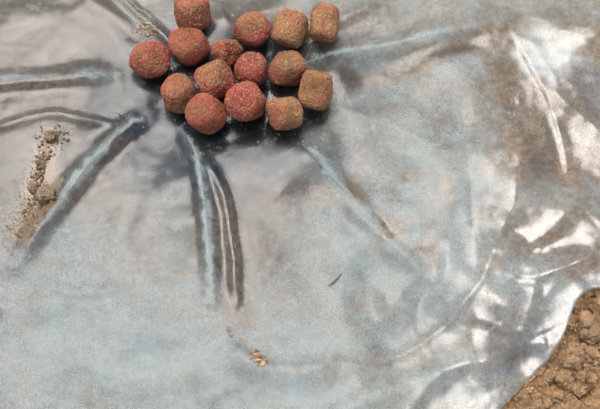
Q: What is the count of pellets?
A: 15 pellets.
